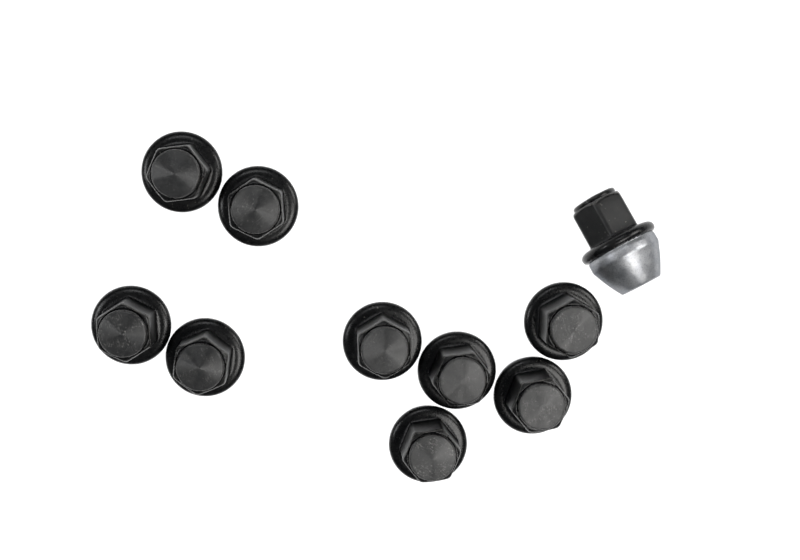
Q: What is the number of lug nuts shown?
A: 10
